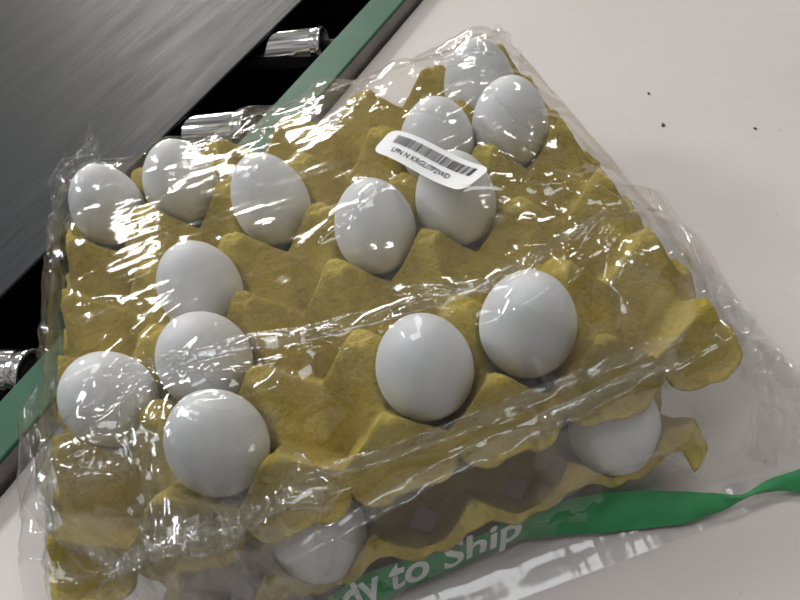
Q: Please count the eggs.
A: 16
